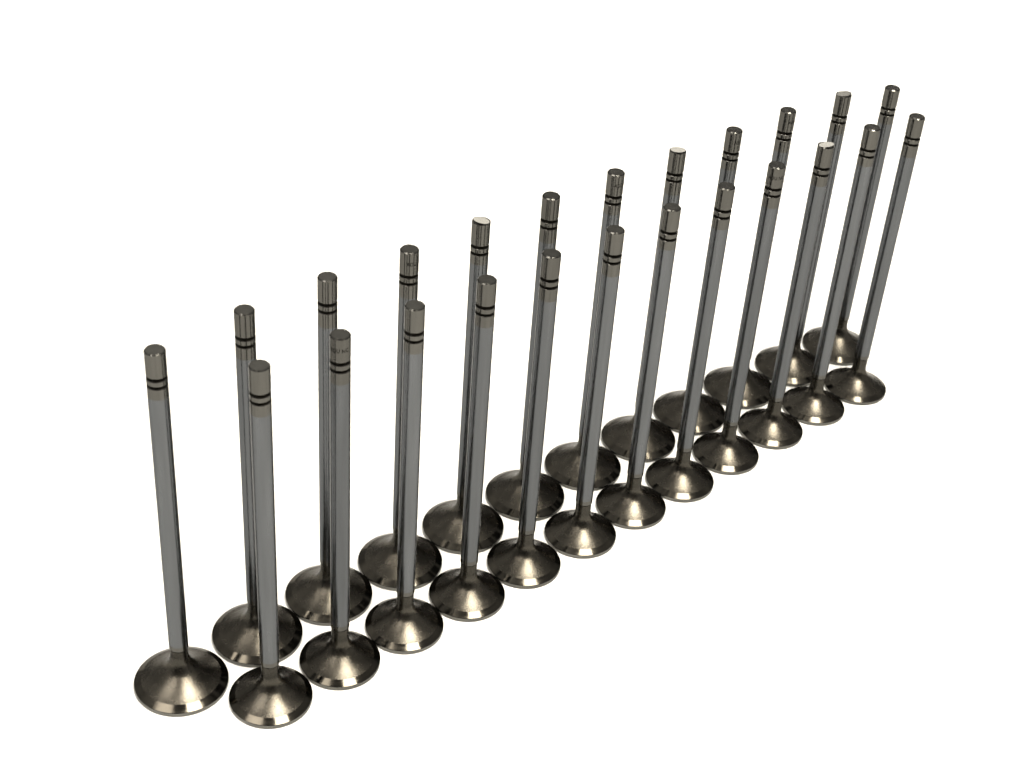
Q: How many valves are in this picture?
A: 24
